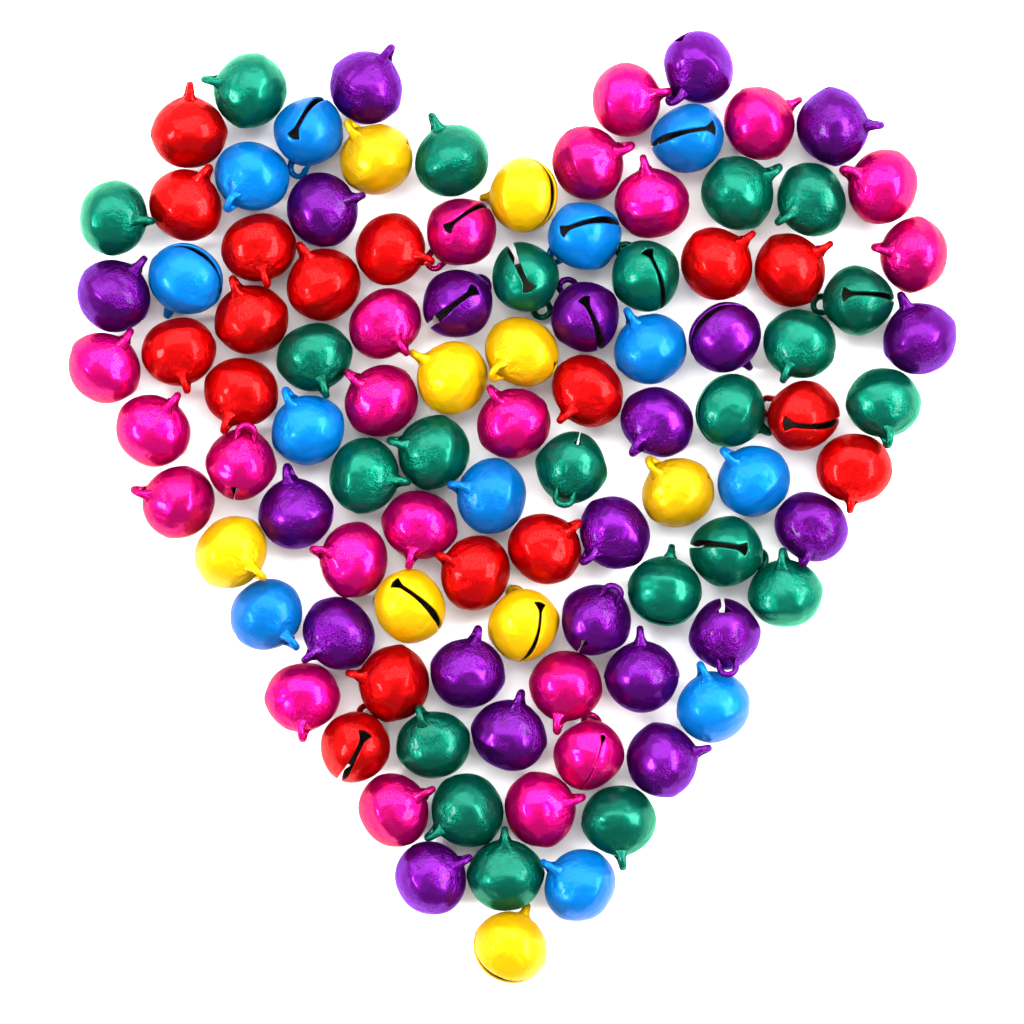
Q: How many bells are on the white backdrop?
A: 102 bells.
